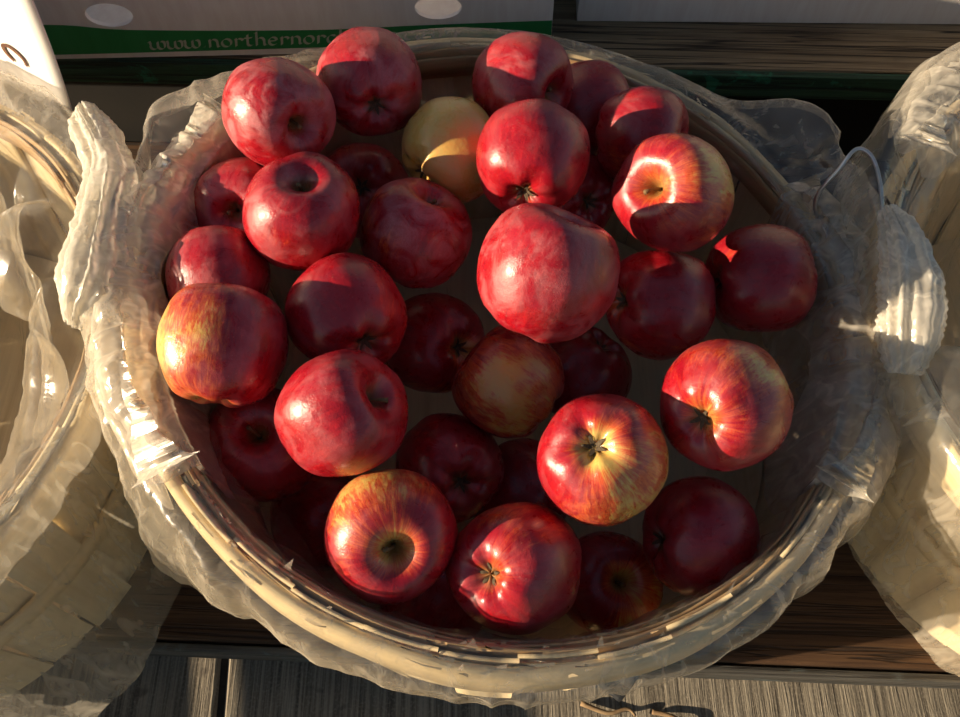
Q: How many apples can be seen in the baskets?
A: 34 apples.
